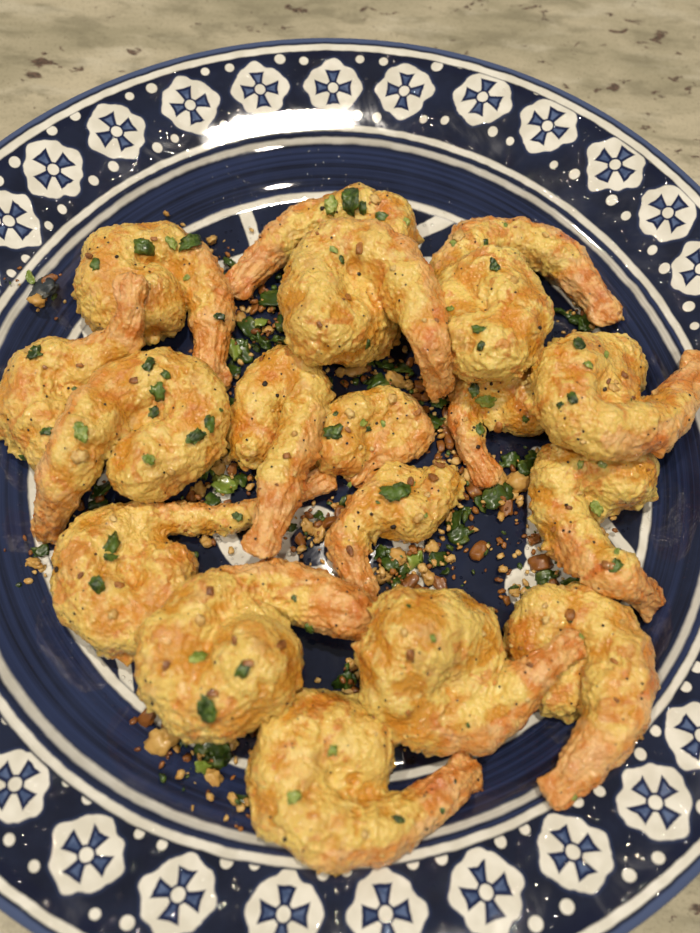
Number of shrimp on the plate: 17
